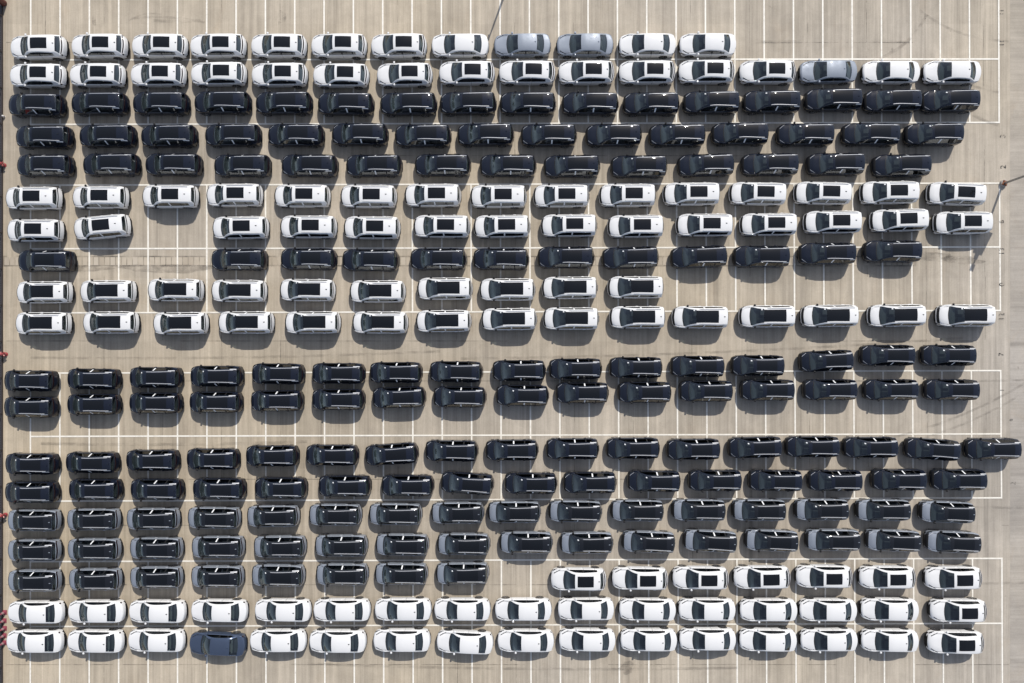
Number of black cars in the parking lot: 122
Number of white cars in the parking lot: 117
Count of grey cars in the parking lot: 43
